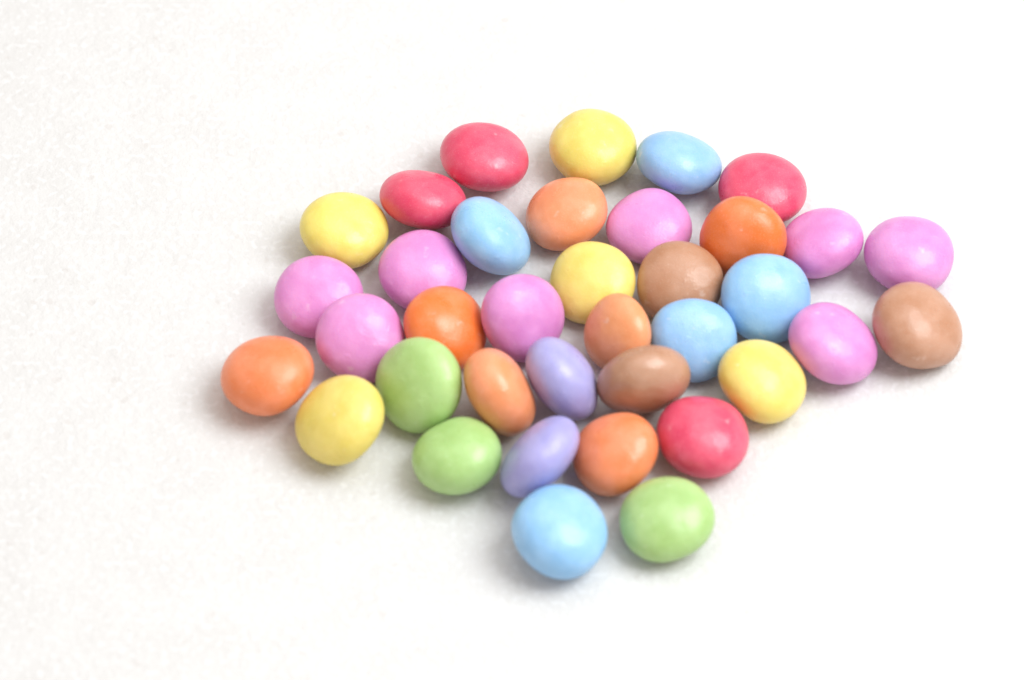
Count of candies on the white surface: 37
